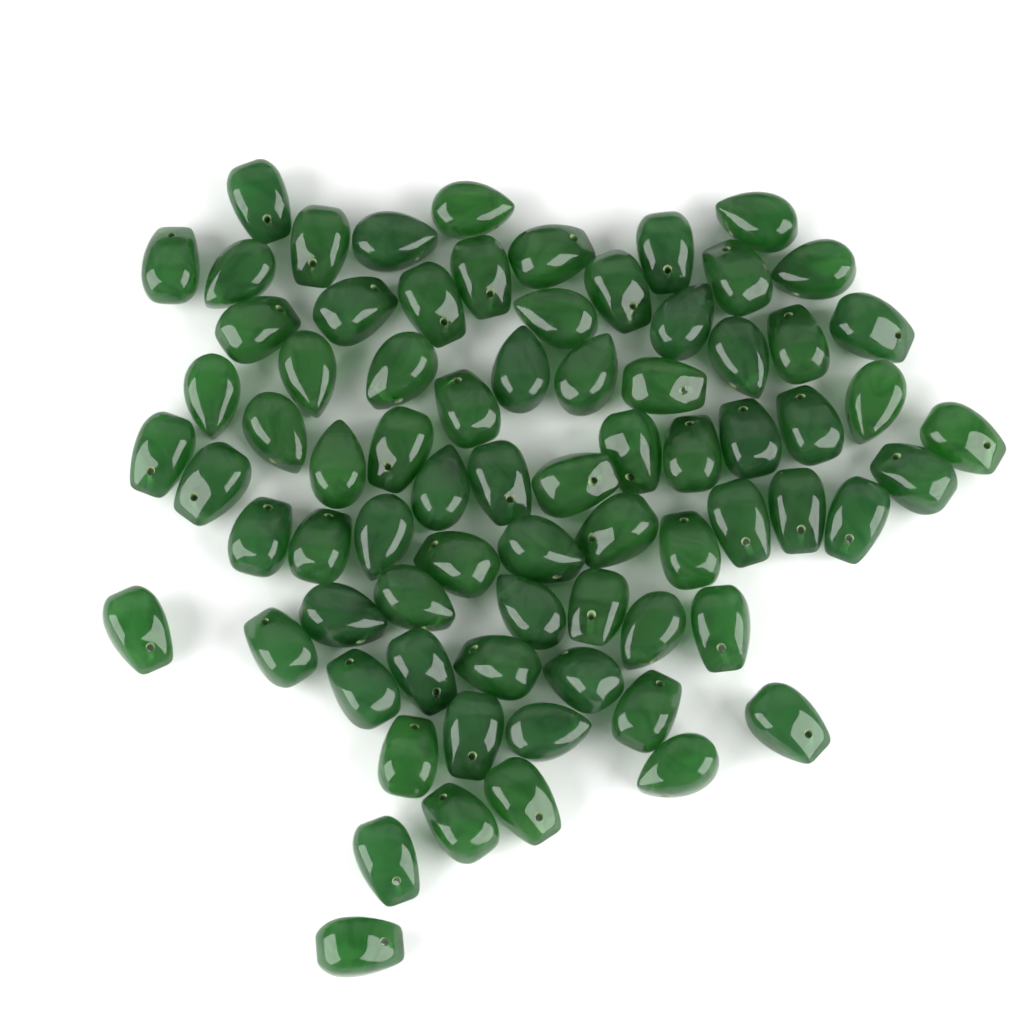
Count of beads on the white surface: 75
